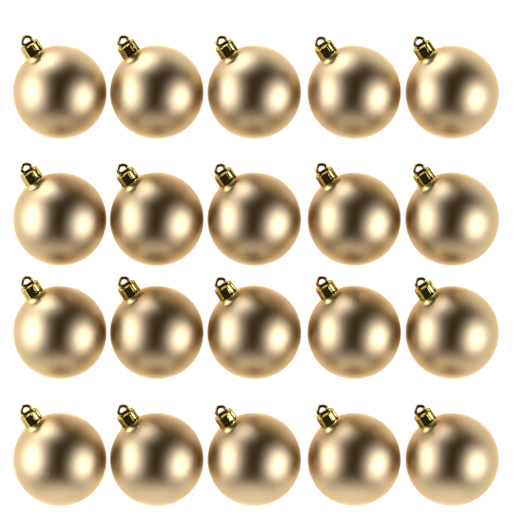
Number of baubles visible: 20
